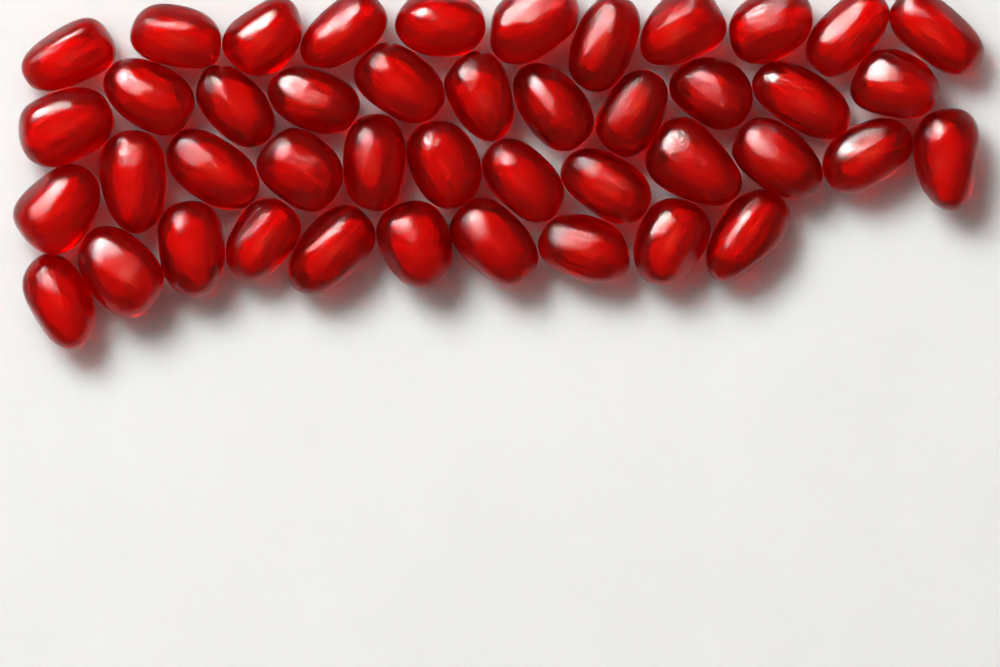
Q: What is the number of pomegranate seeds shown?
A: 44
